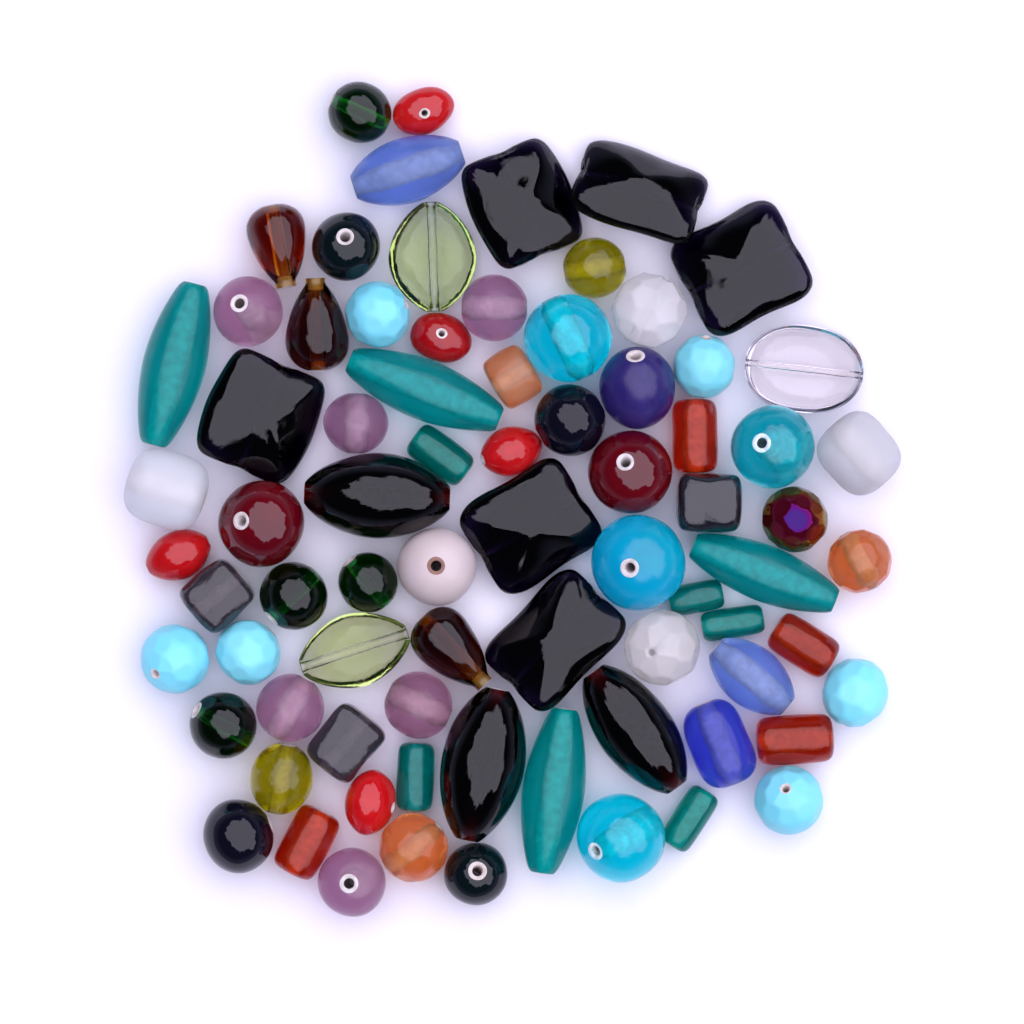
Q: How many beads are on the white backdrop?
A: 77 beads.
